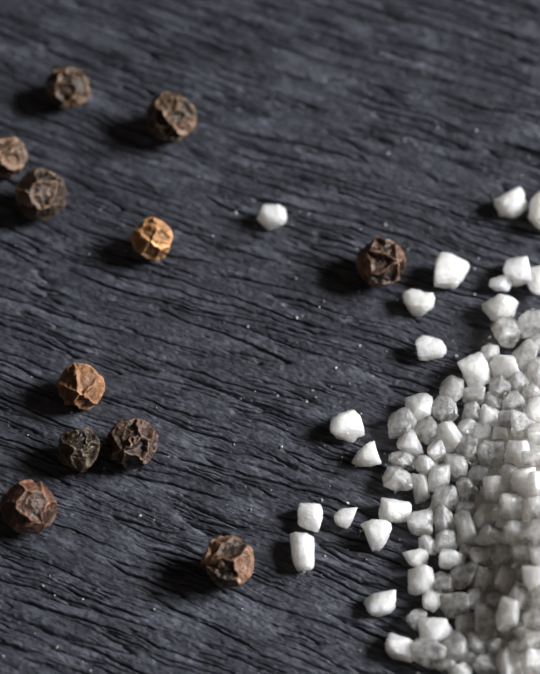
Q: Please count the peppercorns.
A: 11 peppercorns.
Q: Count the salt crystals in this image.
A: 121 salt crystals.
